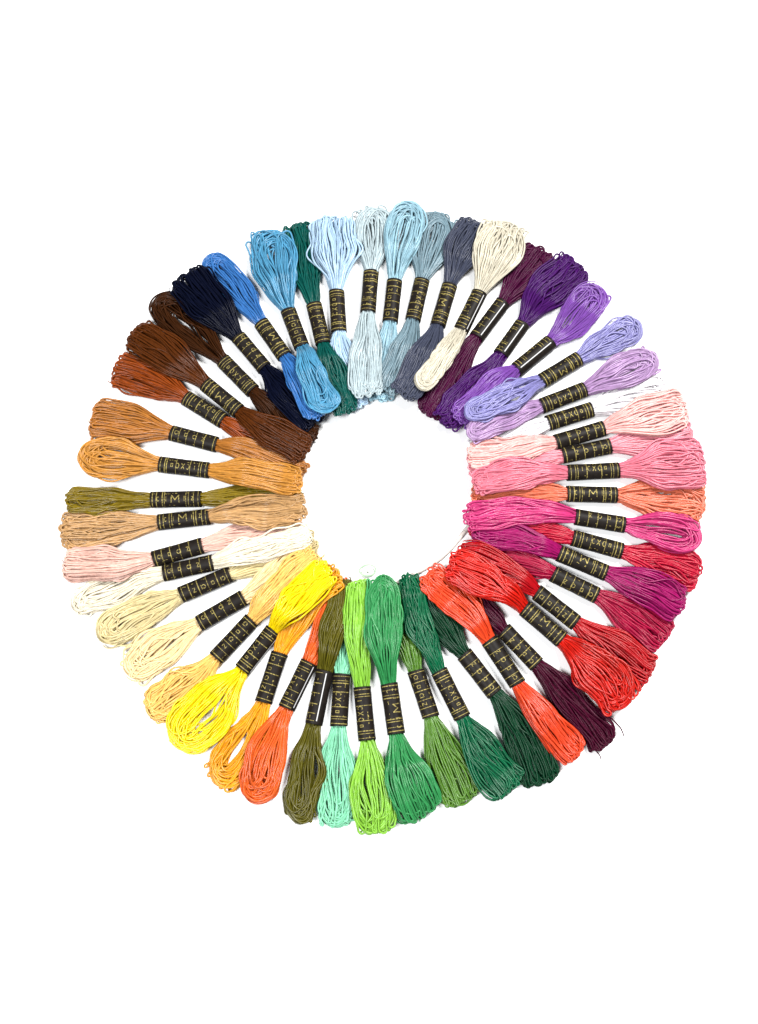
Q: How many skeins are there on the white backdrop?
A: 50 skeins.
